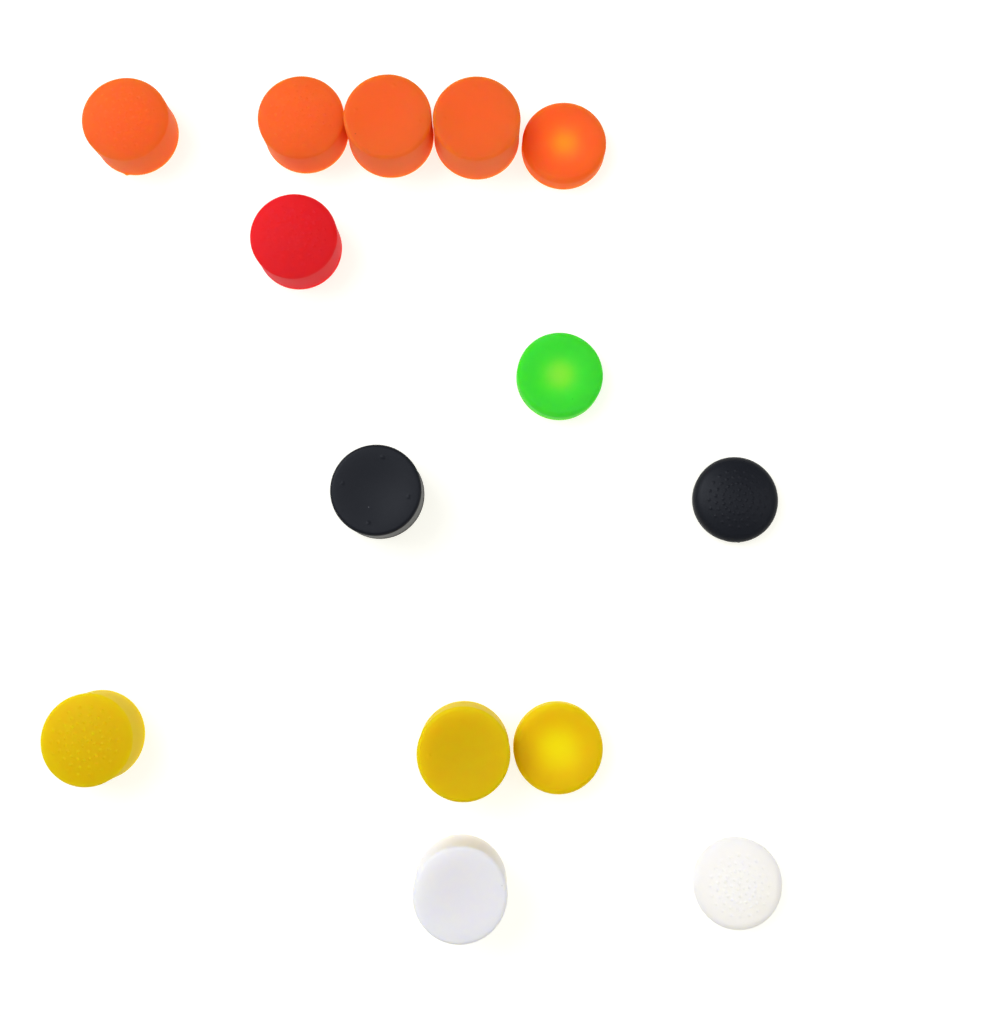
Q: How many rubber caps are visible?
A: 14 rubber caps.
